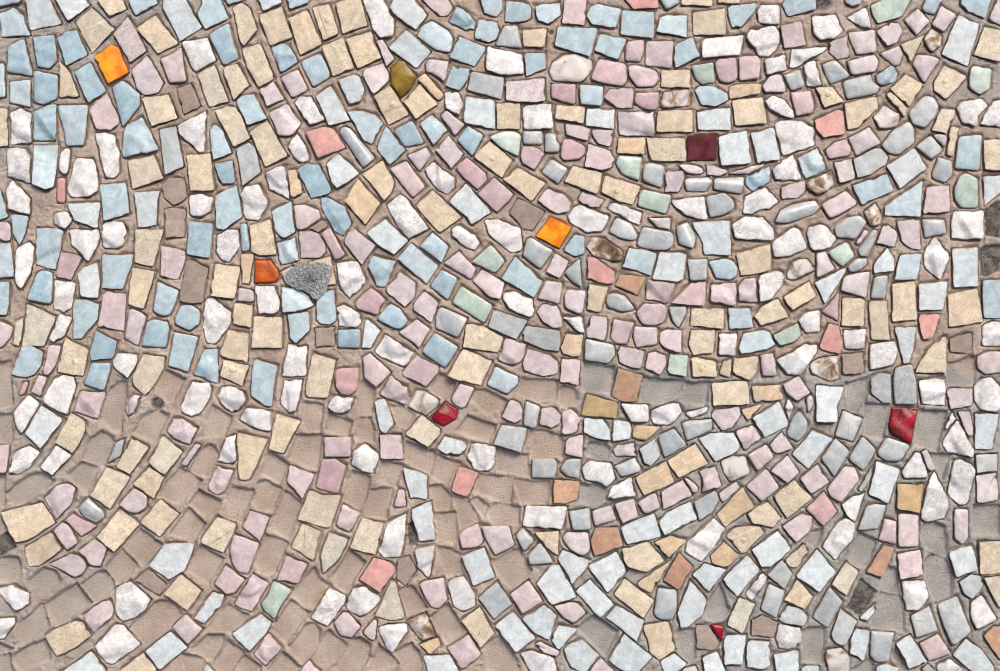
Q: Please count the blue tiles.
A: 102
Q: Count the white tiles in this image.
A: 192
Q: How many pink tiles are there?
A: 192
